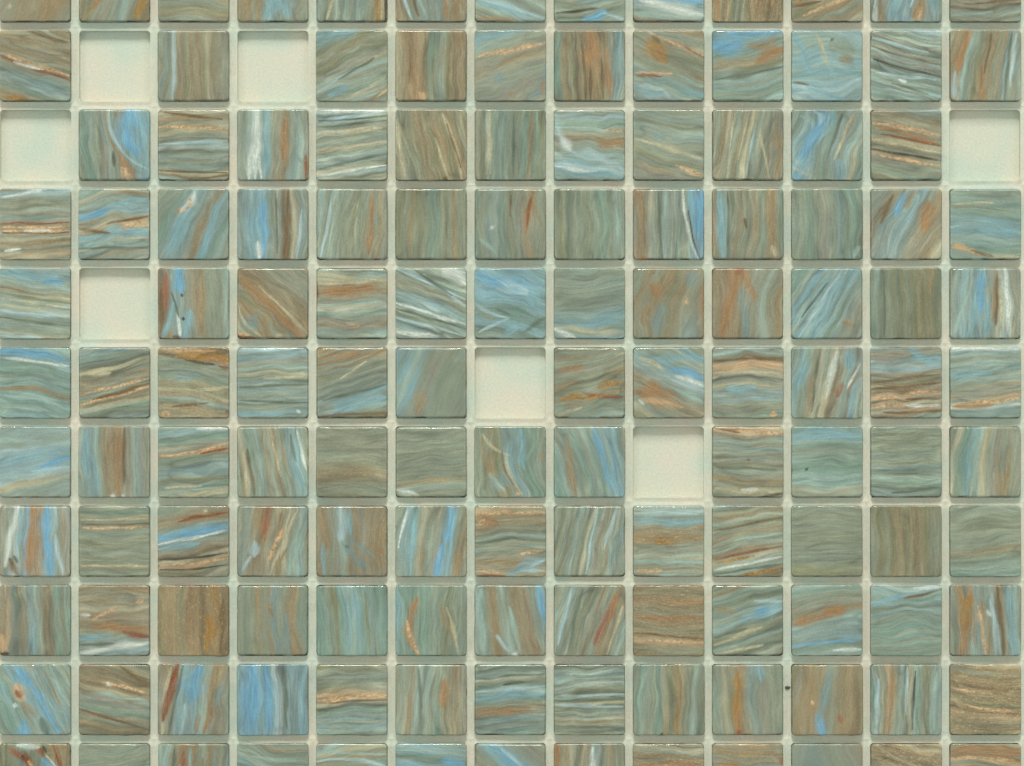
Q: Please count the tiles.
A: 136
